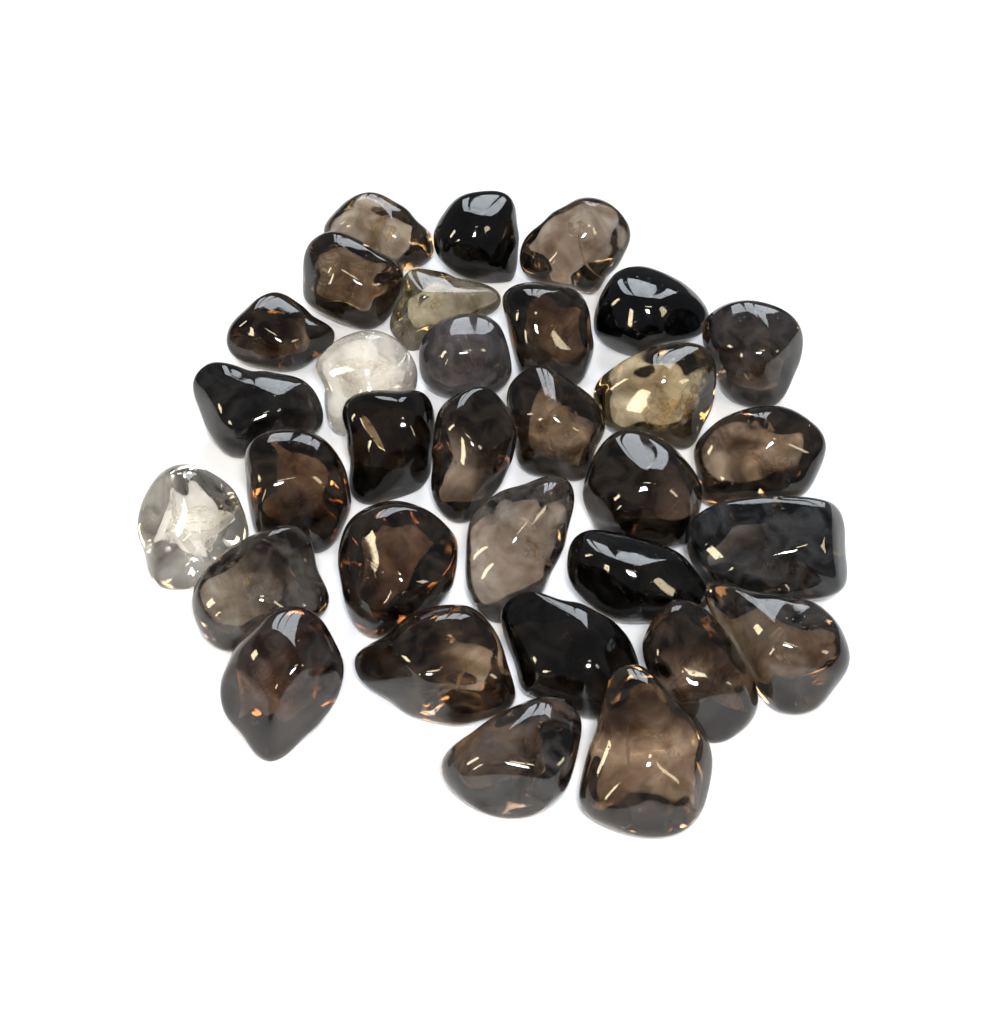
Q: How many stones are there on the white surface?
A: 32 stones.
